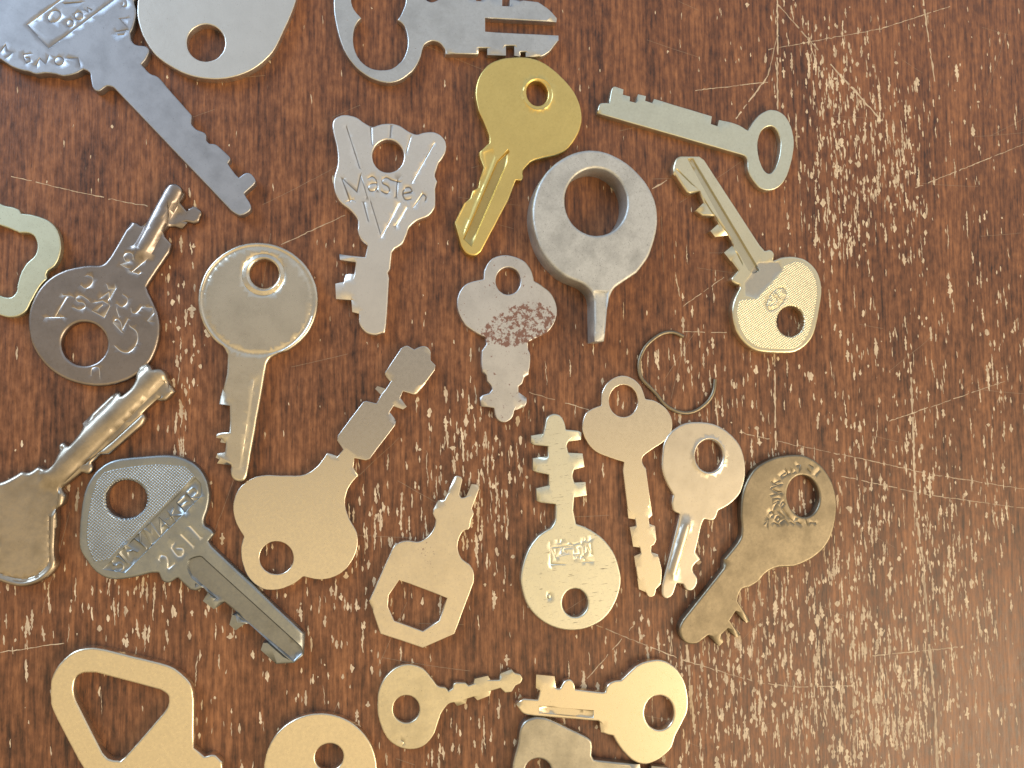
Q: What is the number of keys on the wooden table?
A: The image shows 25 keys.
